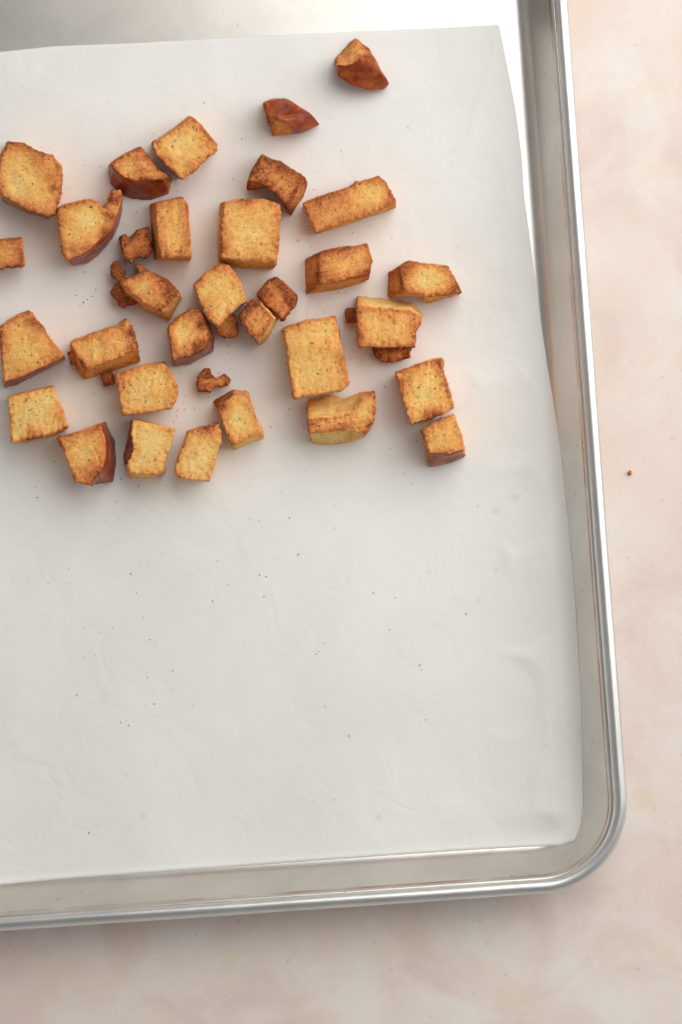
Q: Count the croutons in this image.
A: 32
